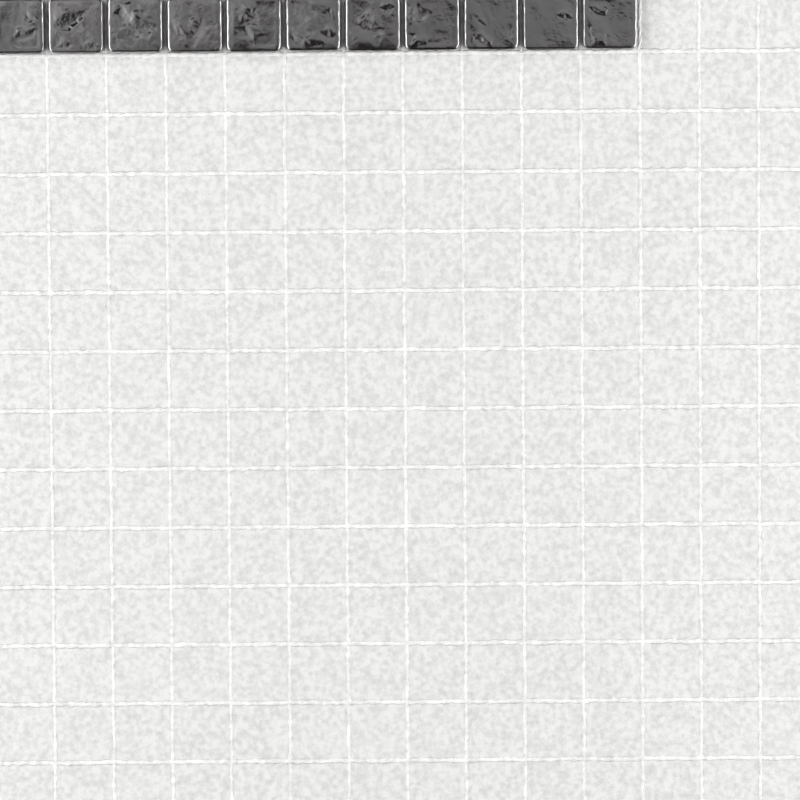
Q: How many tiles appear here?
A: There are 11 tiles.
